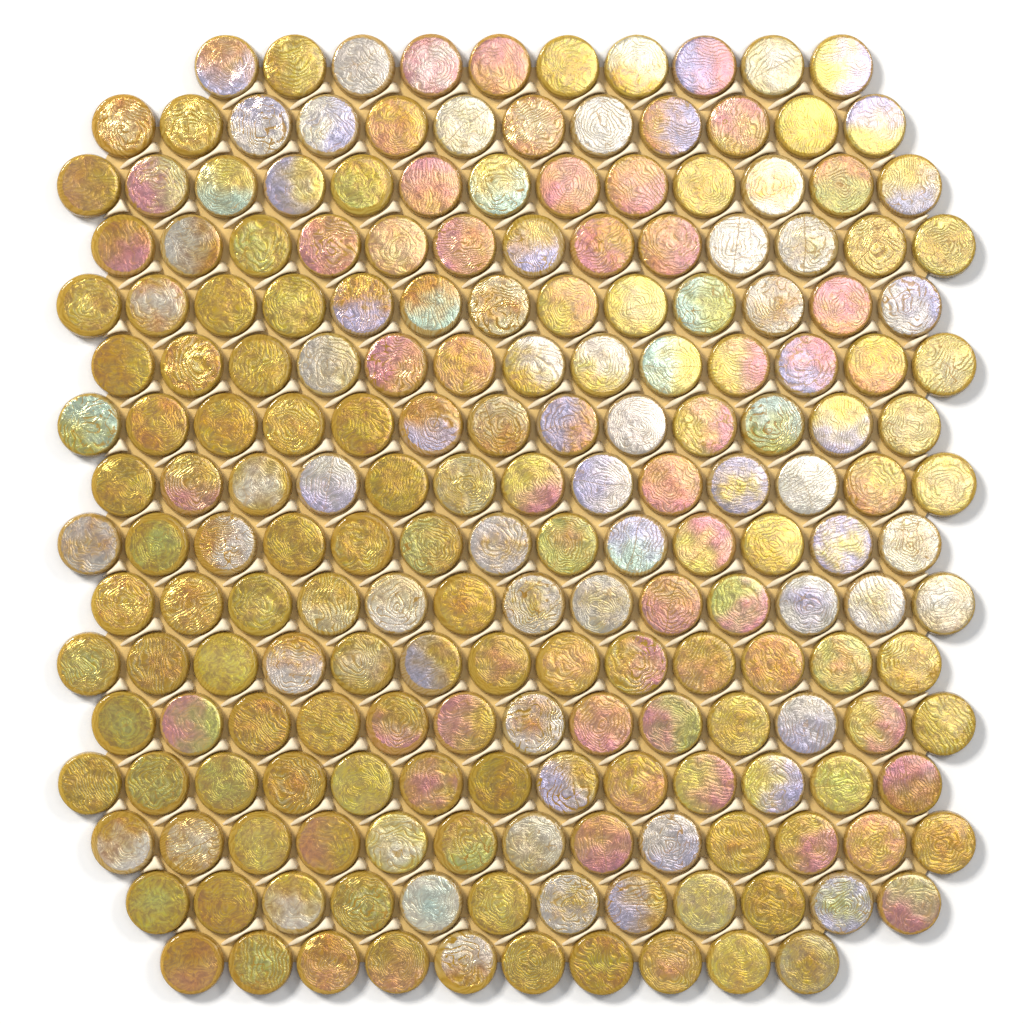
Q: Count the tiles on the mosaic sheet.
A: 200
